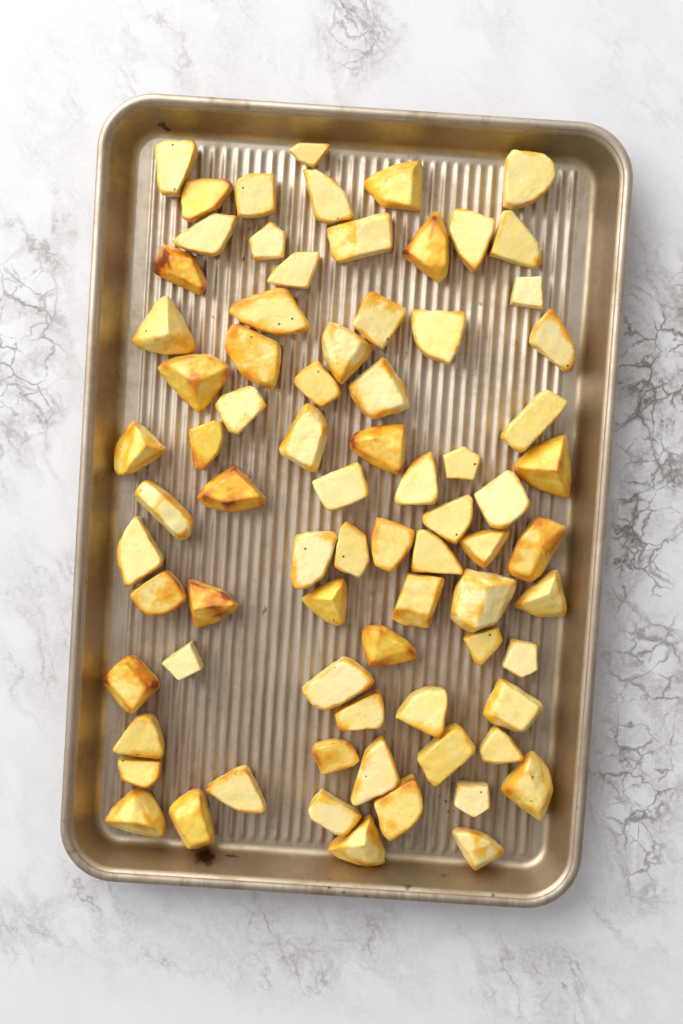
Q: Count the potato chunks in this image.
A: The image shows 77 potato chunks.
